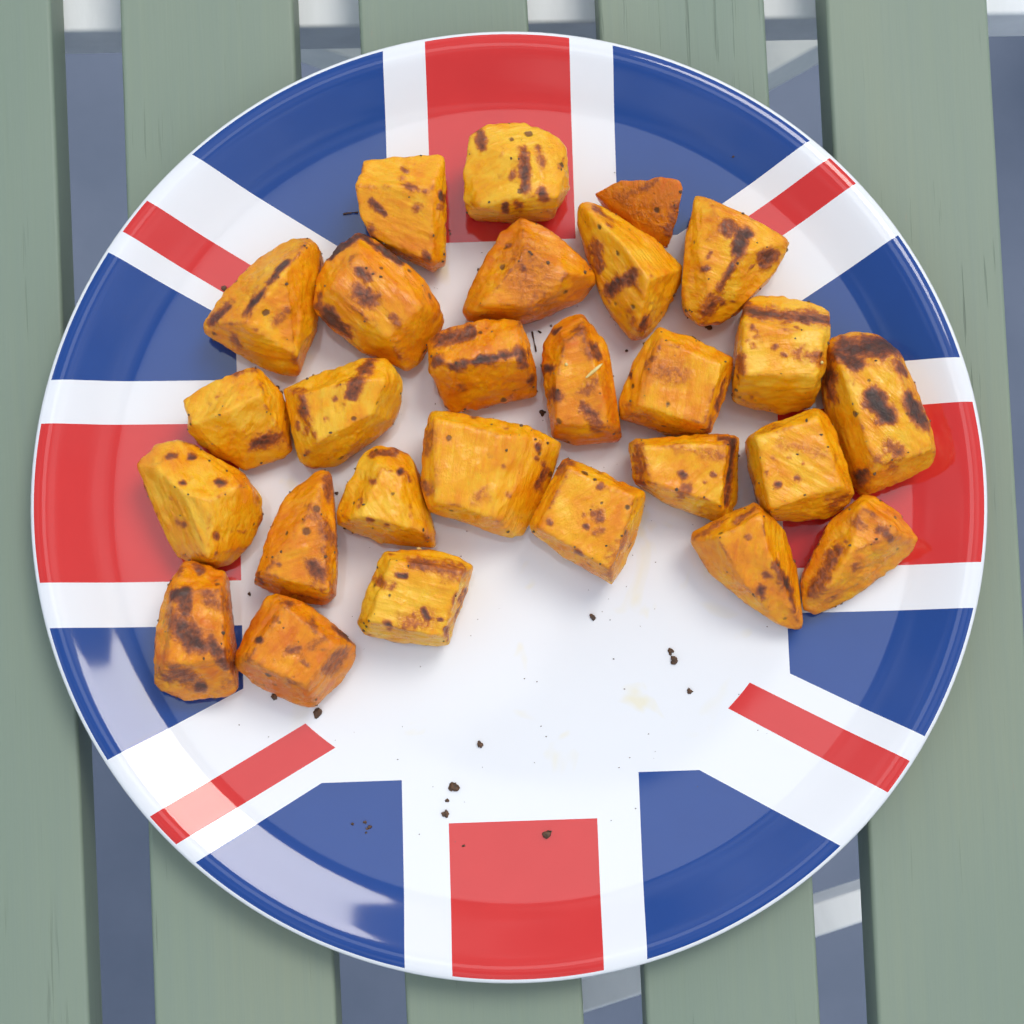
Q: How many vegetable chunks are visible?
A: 27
